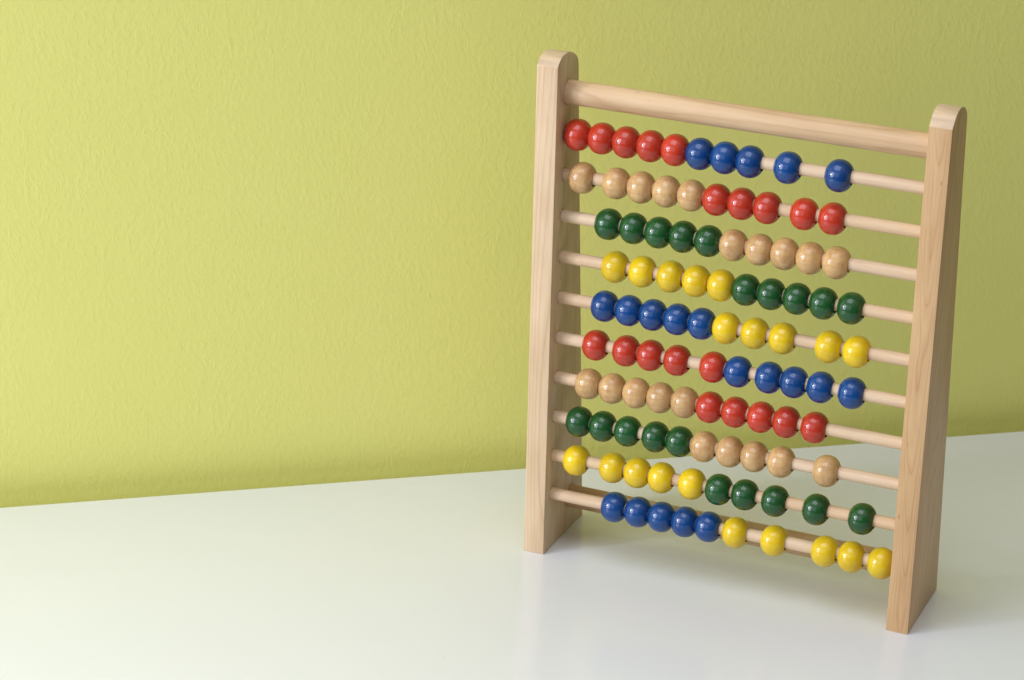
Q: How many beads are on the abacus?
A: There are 100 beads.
